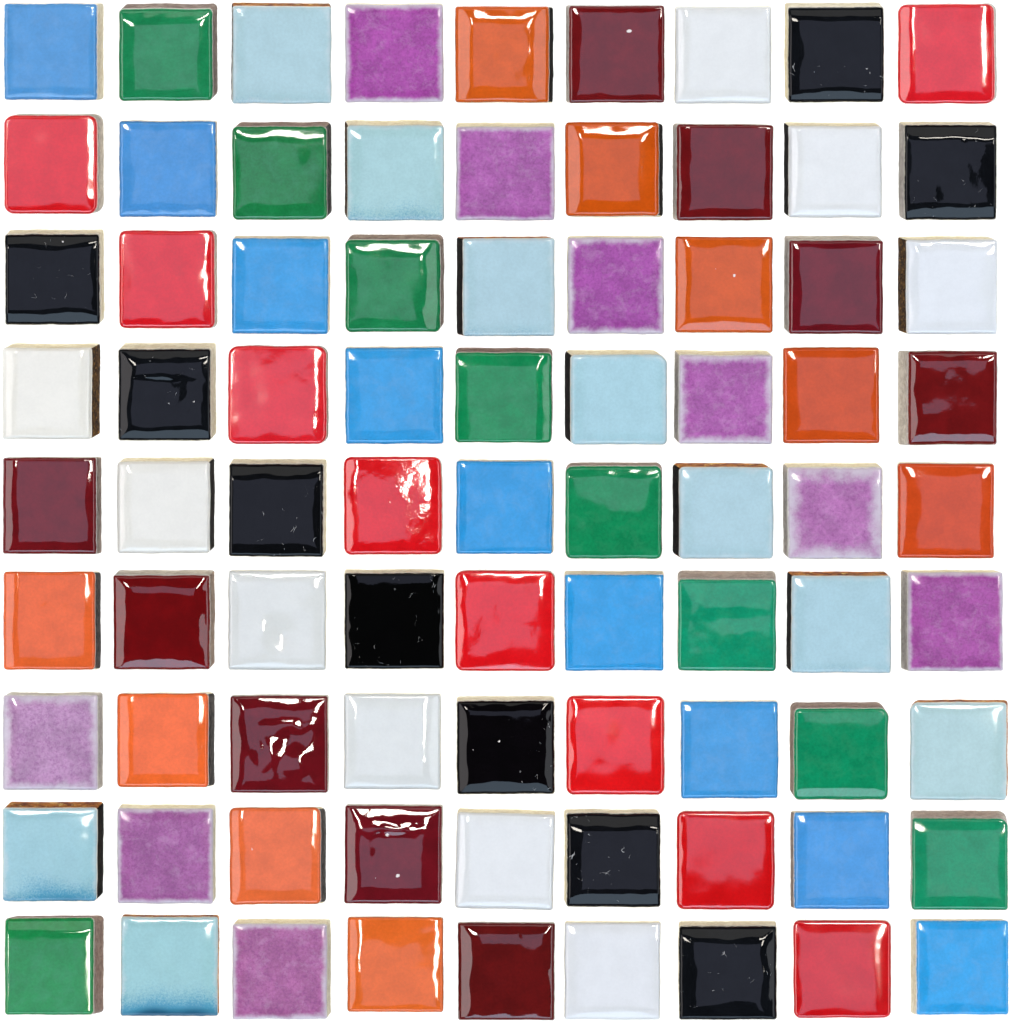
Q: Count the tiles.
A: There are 81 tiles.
